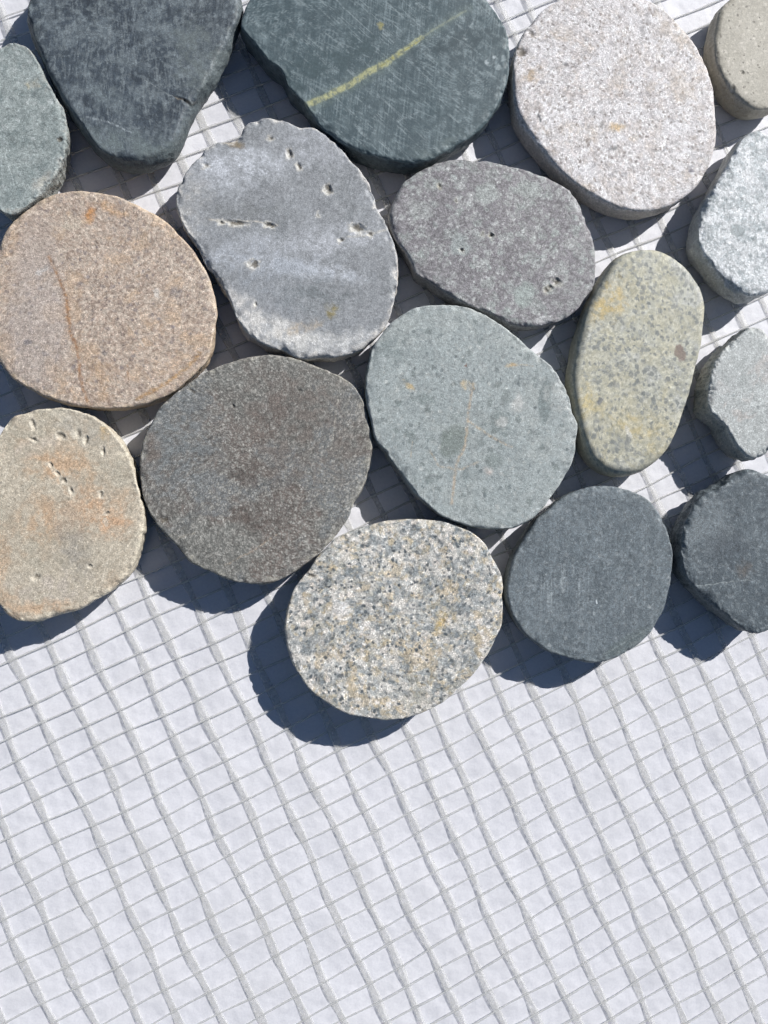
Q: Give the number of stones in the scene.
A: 17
